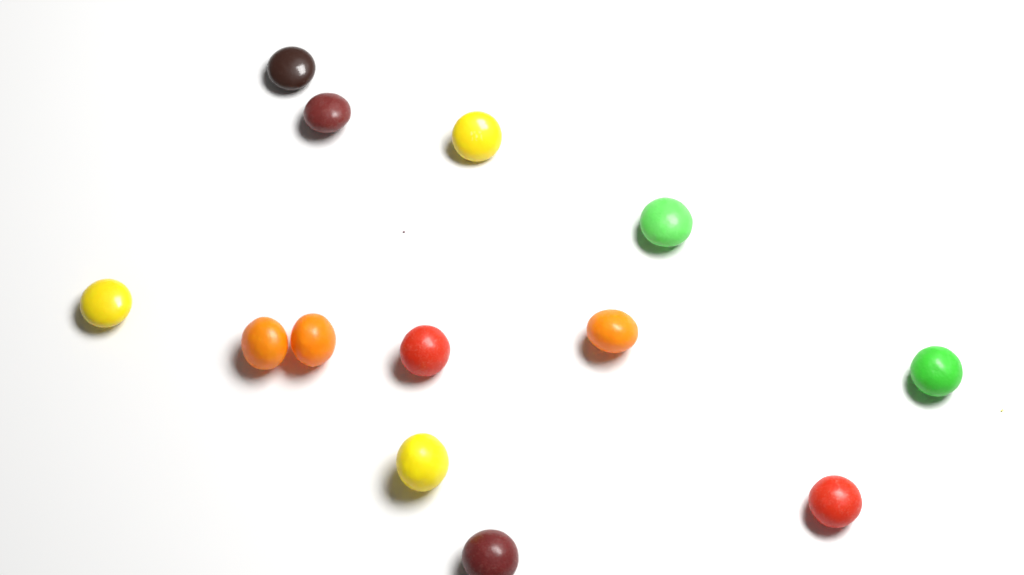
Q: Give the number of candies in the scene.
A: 13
